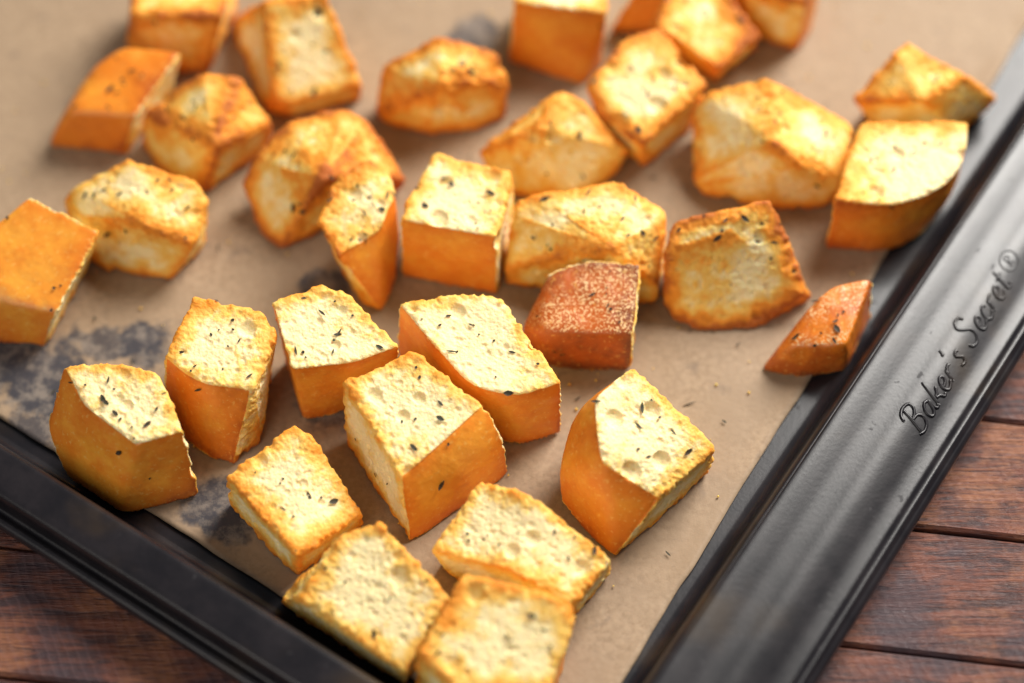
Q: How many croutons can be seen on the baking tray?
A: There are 33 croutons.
